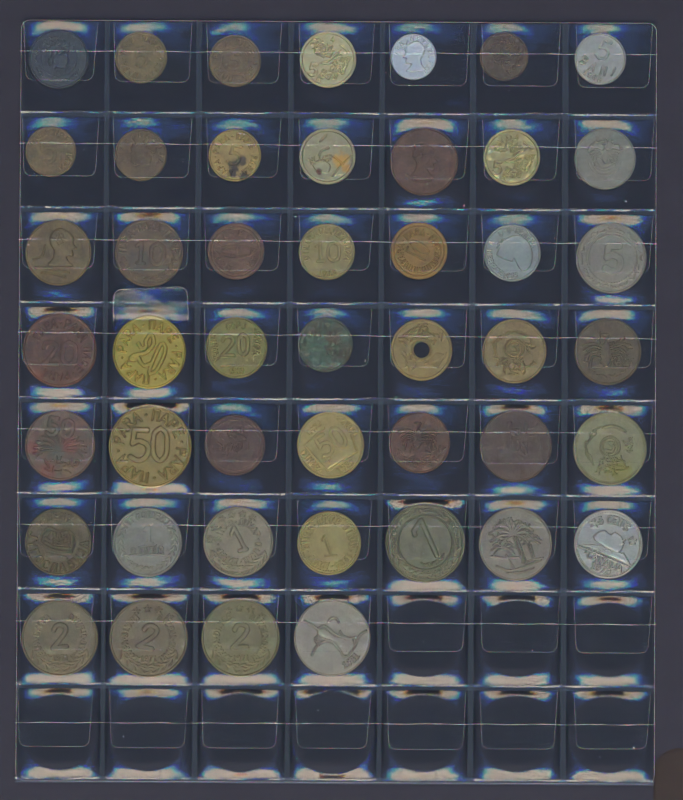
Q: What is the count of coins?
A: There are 46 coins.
